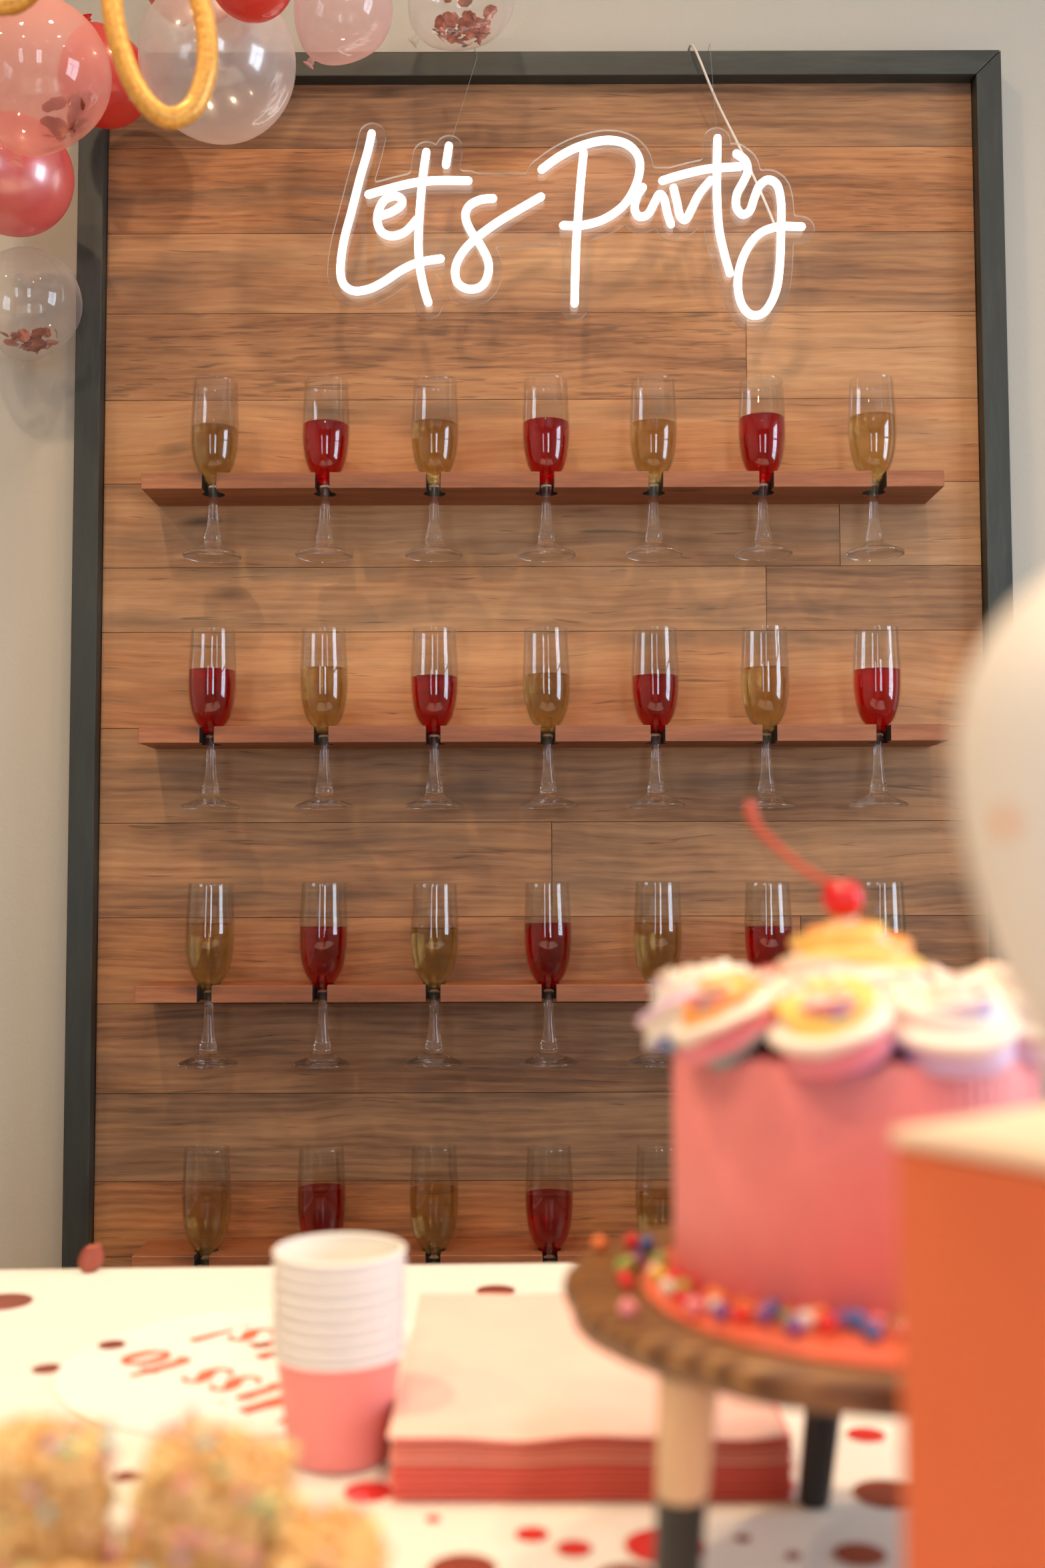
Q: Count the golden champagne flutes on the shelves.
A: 14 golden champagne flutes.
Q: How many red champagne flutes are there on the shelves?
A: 12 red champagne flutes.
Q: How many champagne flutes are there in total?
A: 26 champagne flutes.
